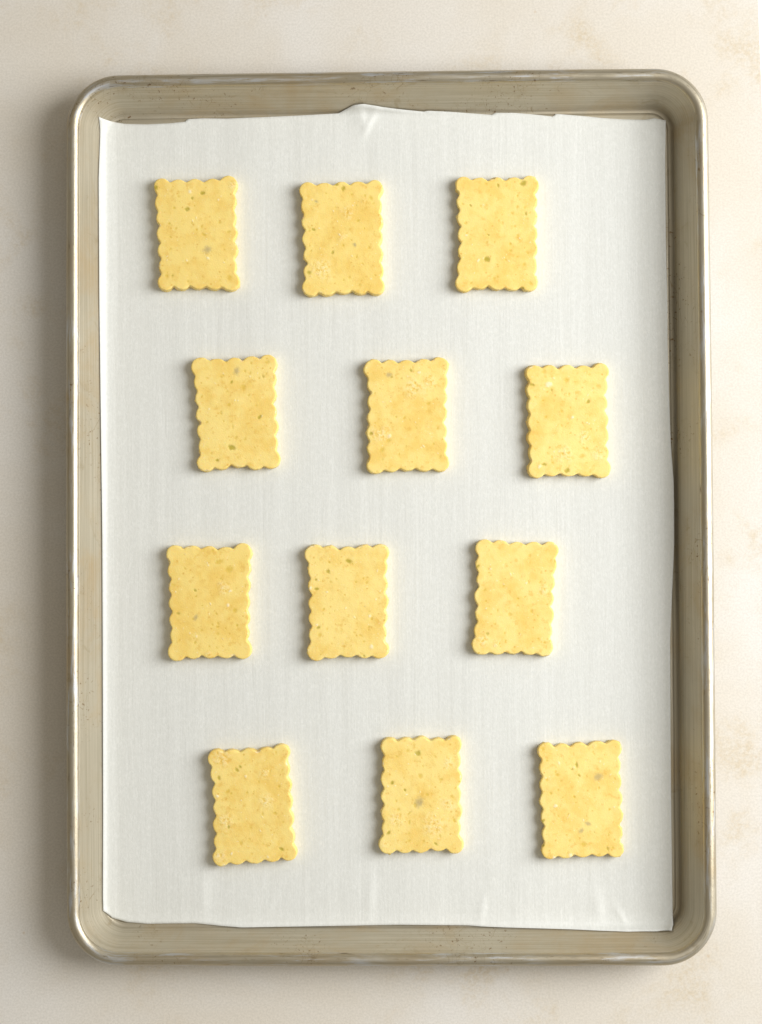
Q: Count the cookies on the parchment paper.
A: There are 12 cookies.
